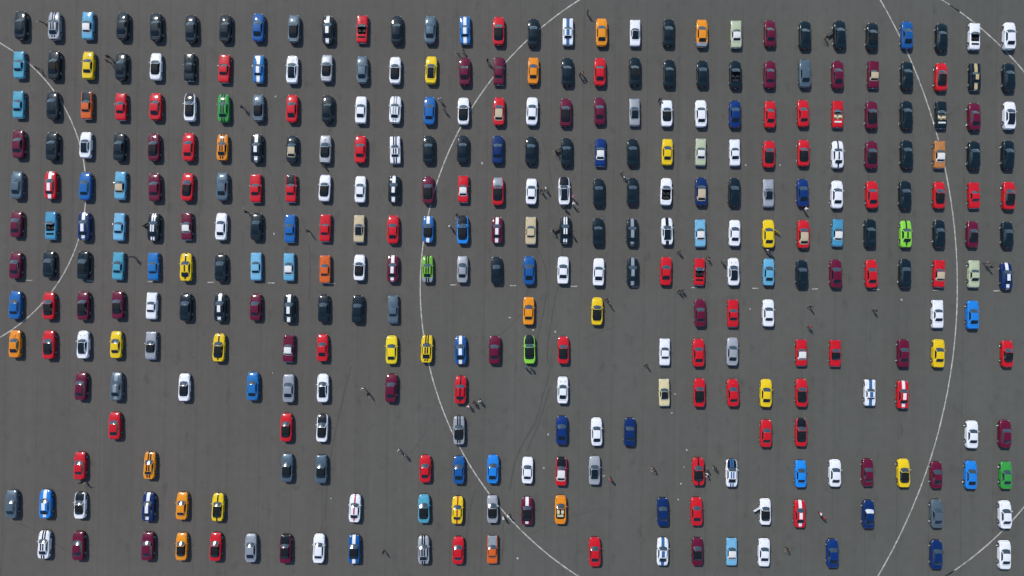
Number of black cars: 65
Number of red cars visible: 60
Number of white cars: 56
